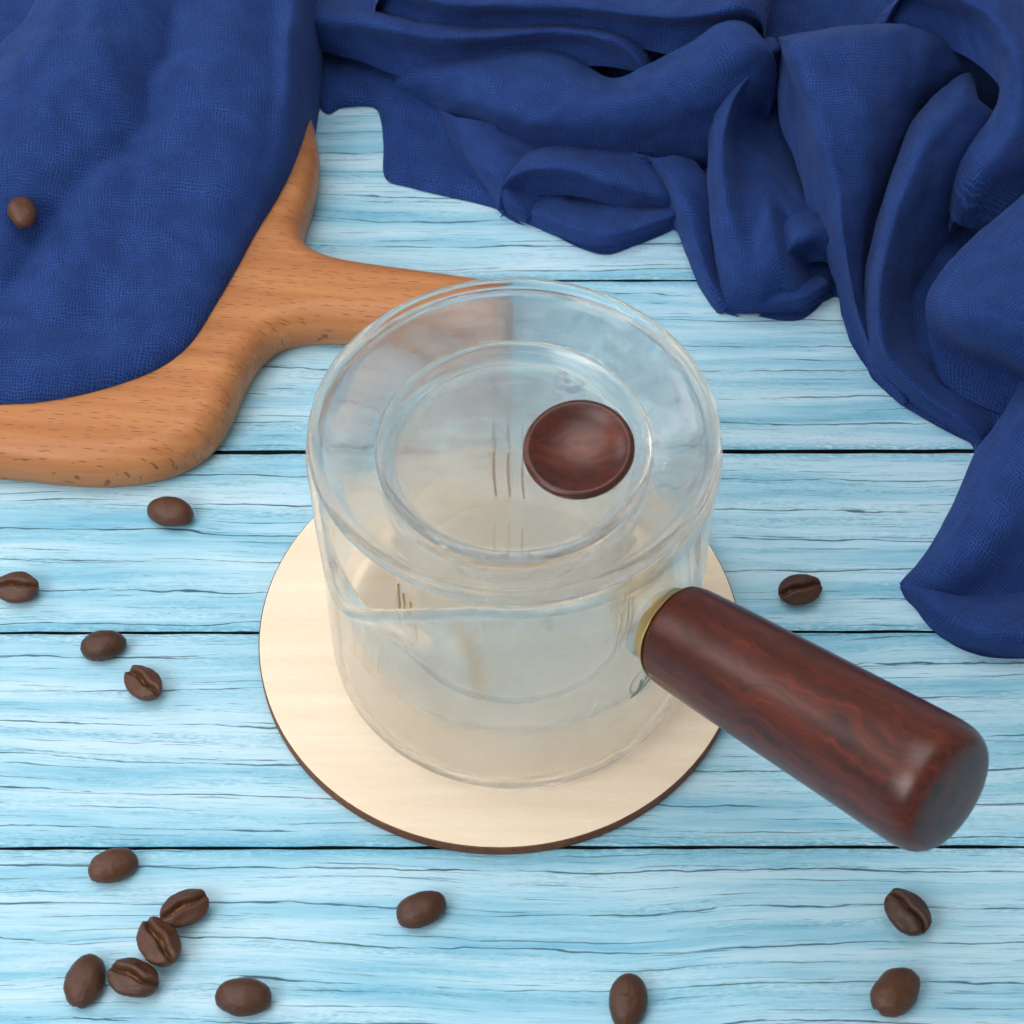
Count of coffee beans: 16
